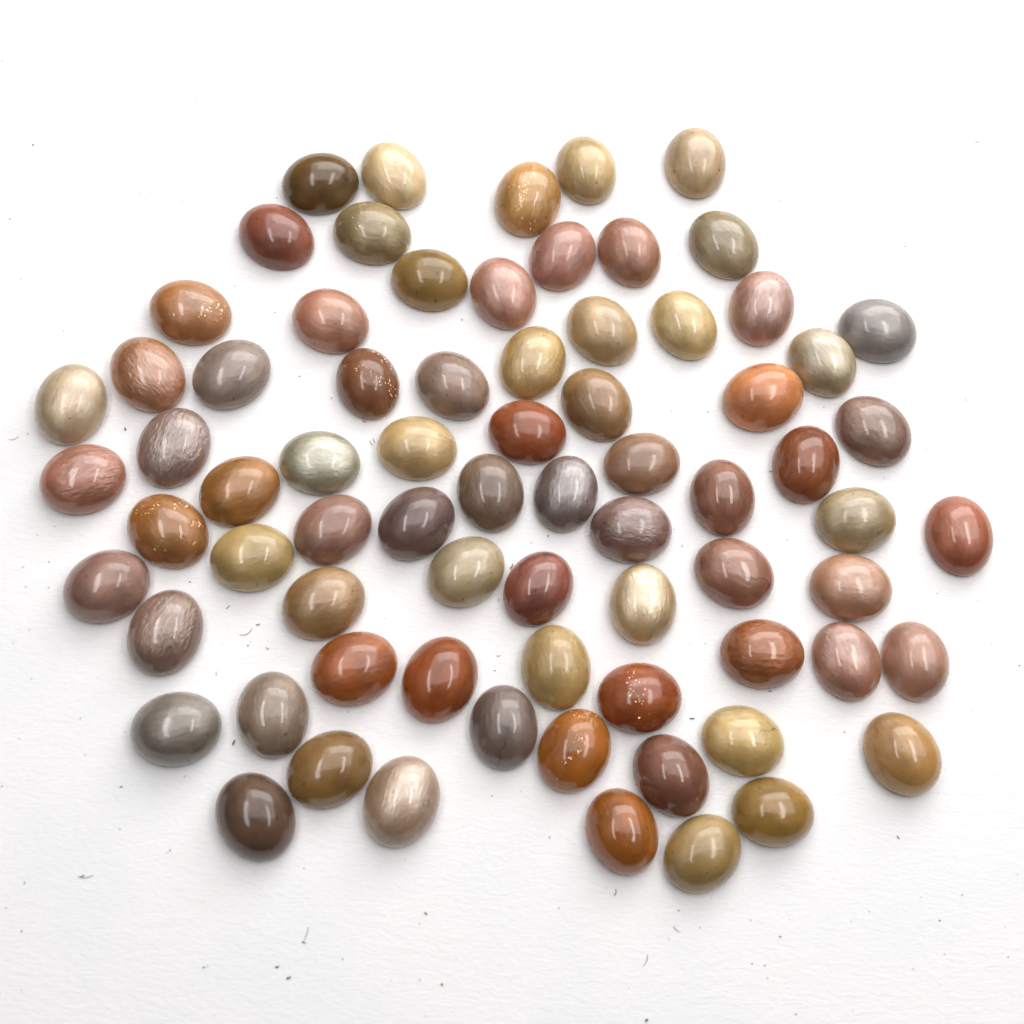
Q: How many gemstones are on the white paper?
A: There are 74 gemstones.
